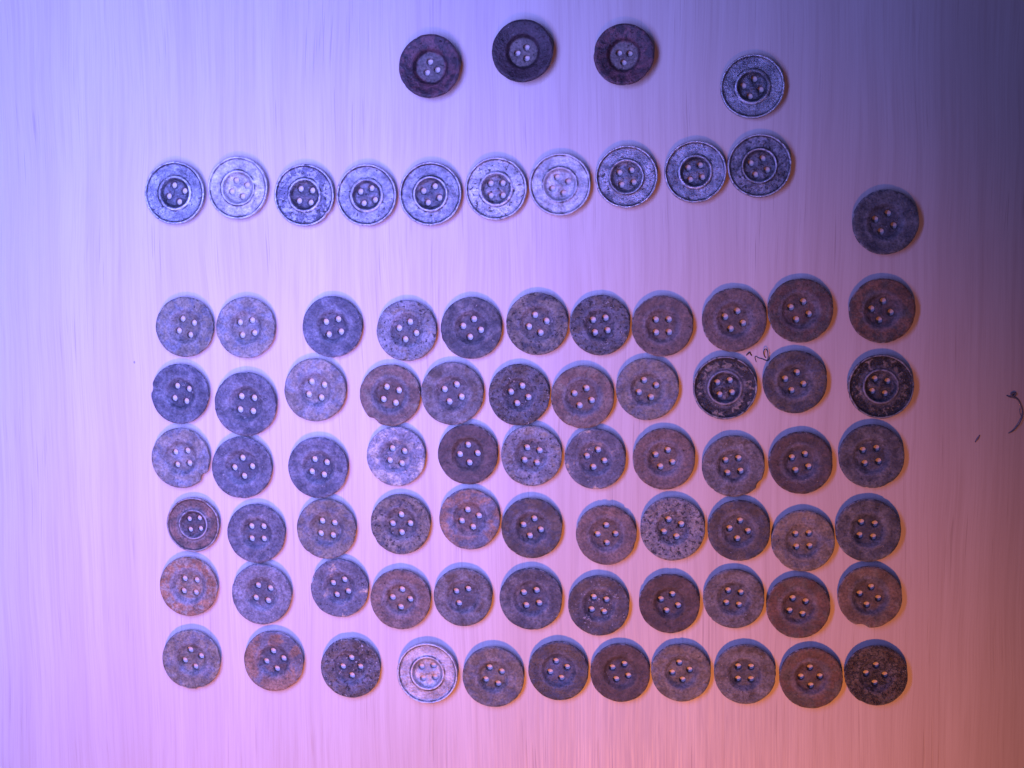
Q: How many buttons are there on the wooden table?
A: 81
